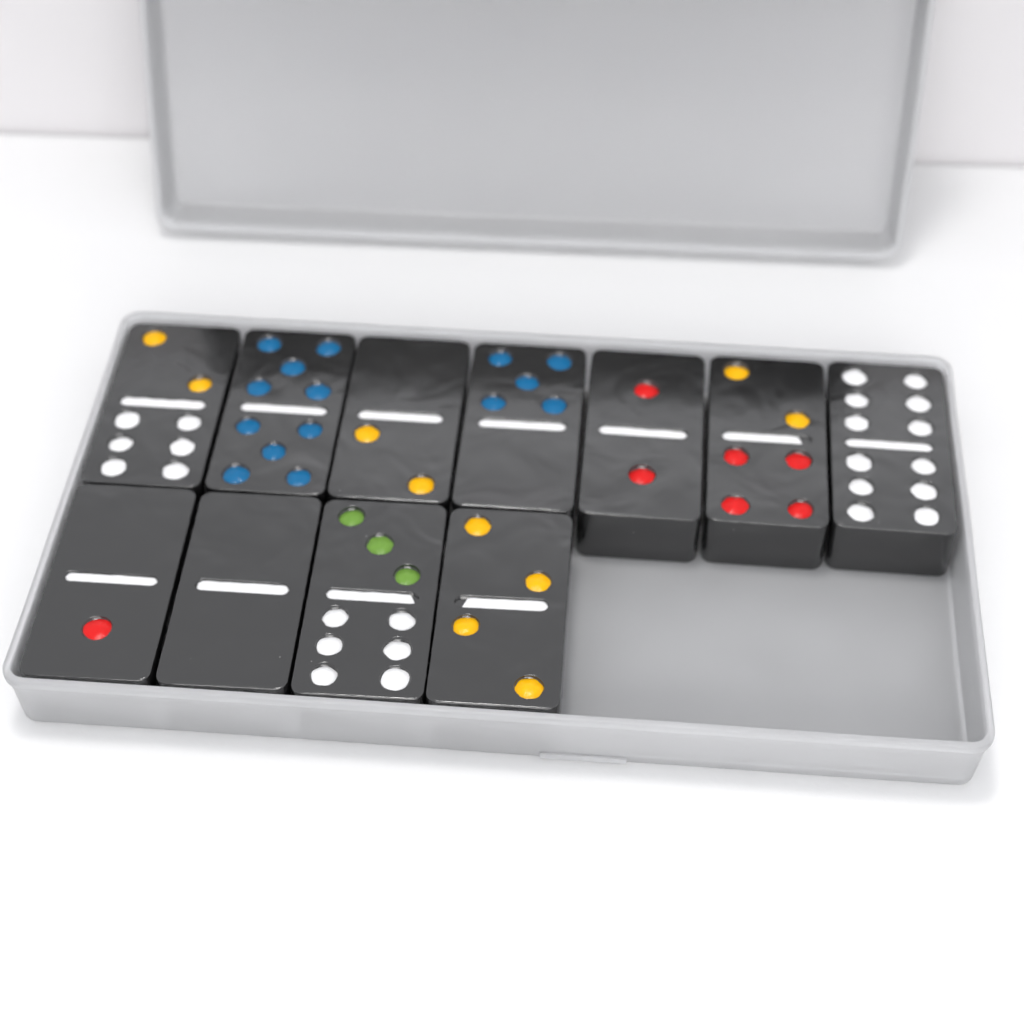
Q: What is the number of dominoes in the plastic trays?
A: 11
